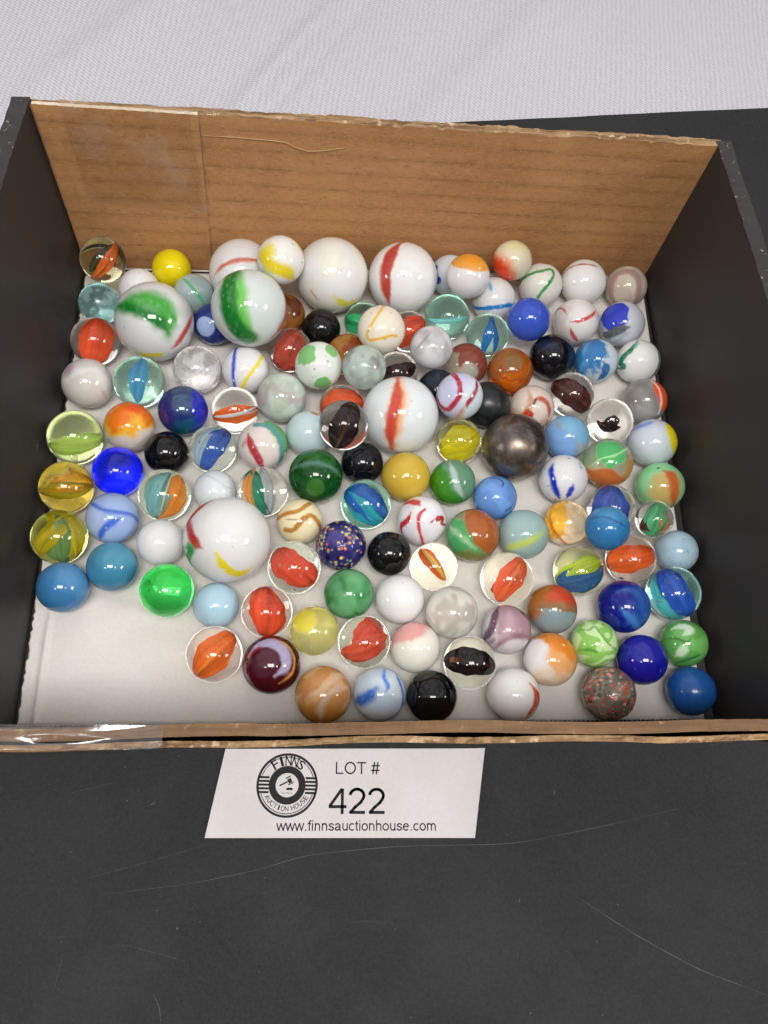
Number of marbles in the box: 130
